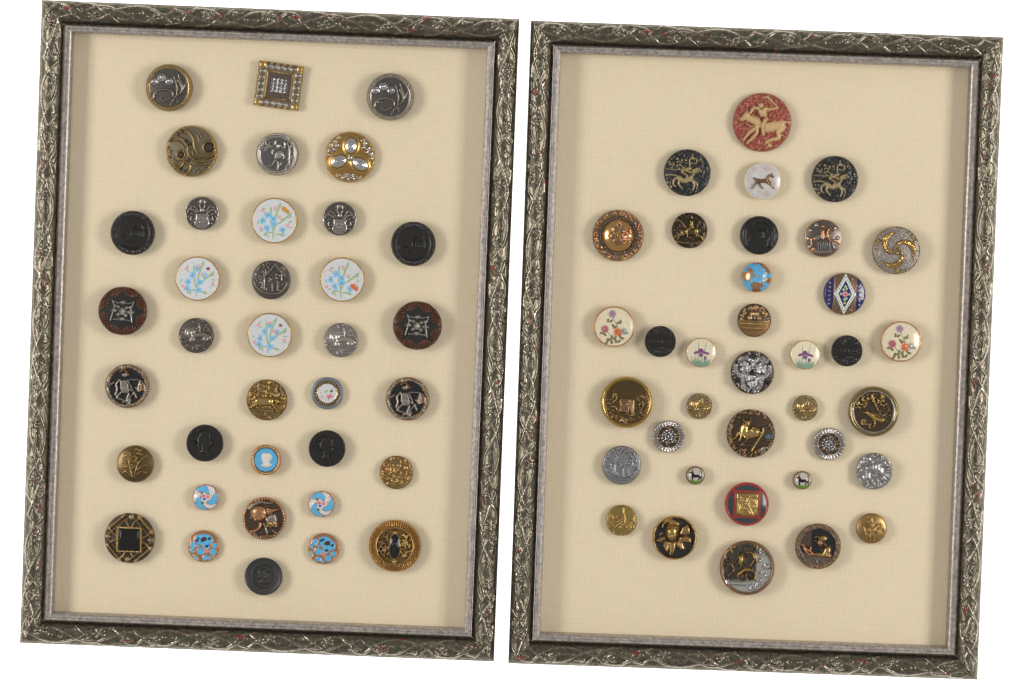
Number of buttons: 72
